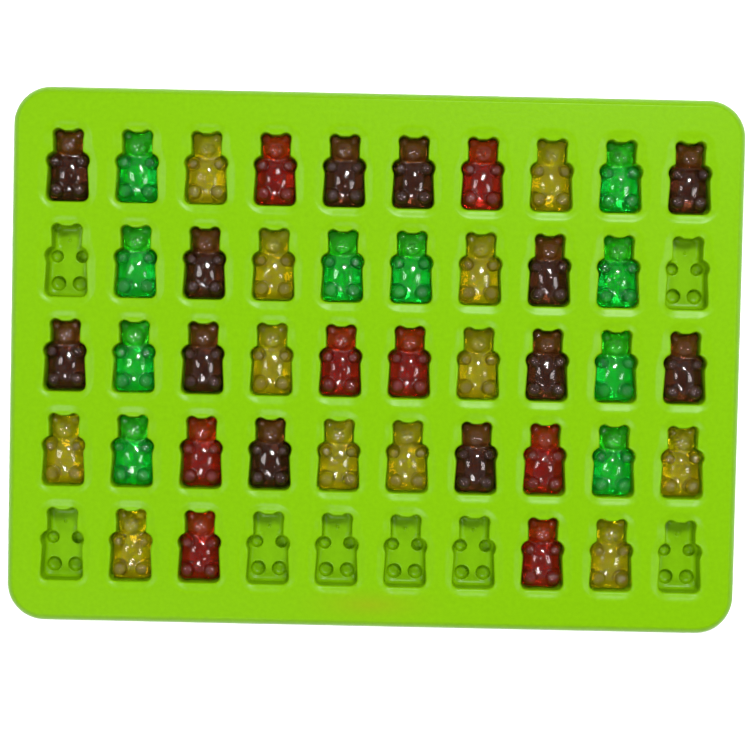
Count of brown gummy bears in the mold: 12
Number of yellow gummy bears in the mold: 12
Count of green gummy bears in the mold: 10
